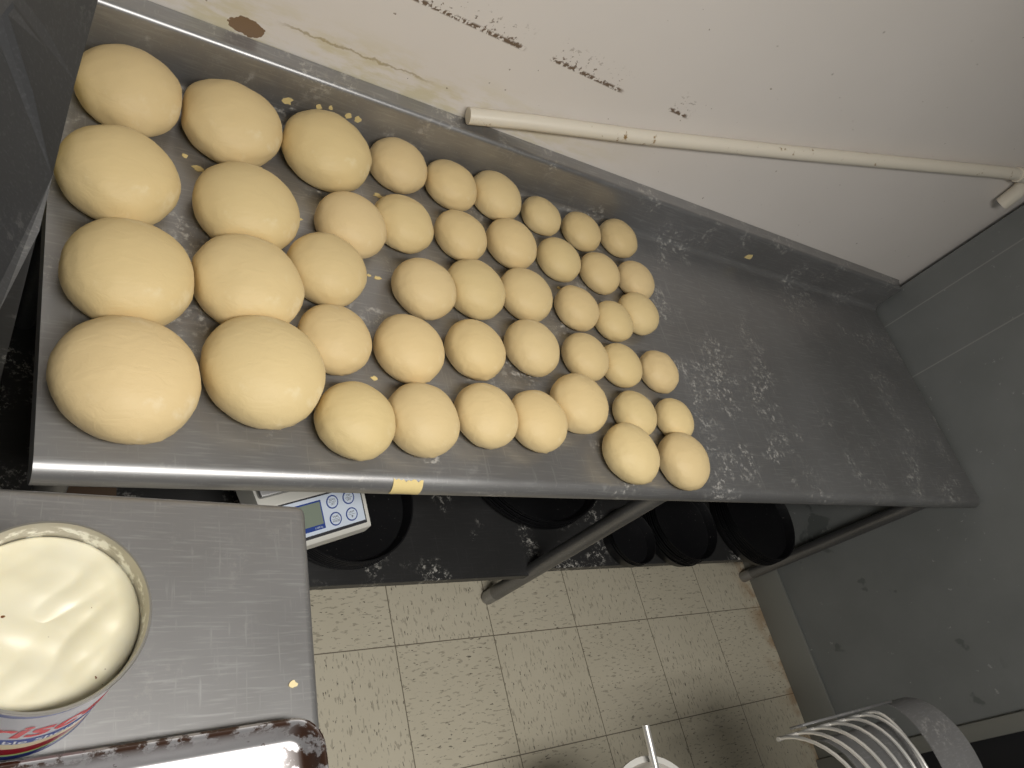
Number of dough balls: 45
